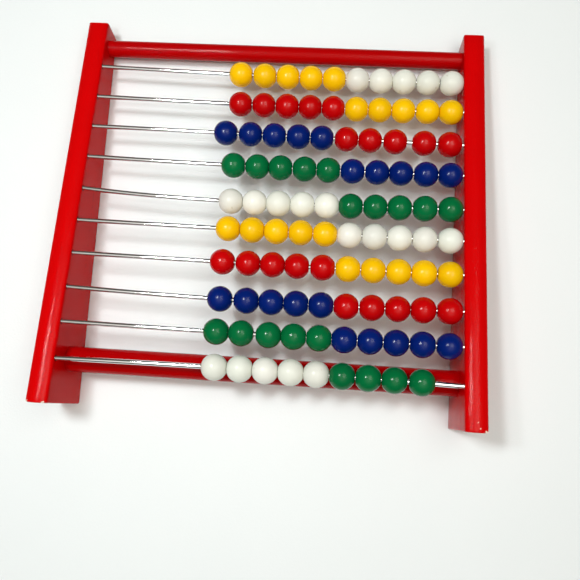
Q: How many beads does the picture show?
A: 99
